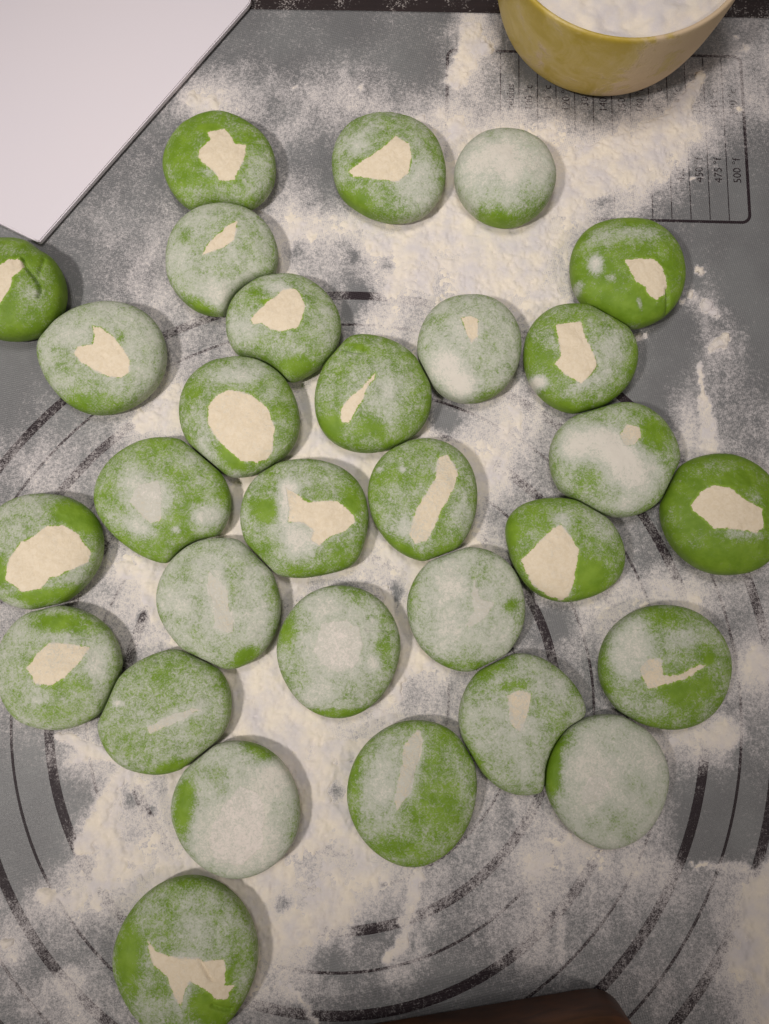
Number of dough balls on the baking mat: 30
